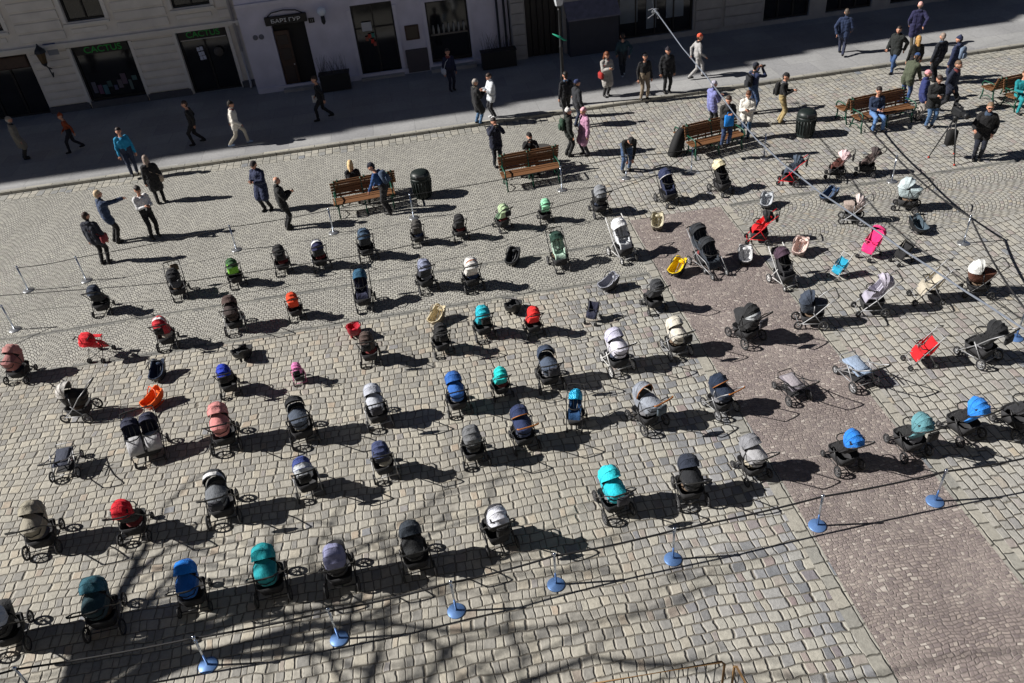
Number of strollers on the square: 86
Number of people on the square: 47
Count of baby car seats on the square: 15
